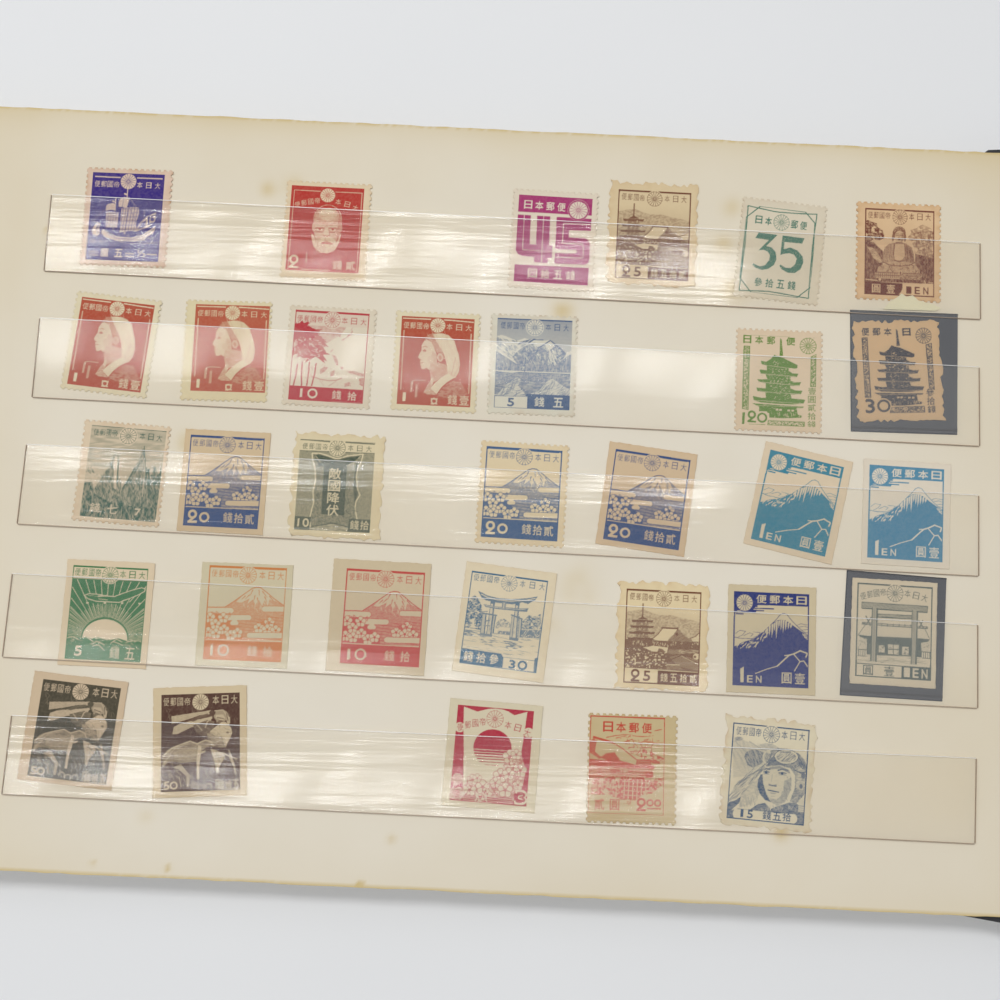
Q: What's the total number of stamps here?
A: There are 32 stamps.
